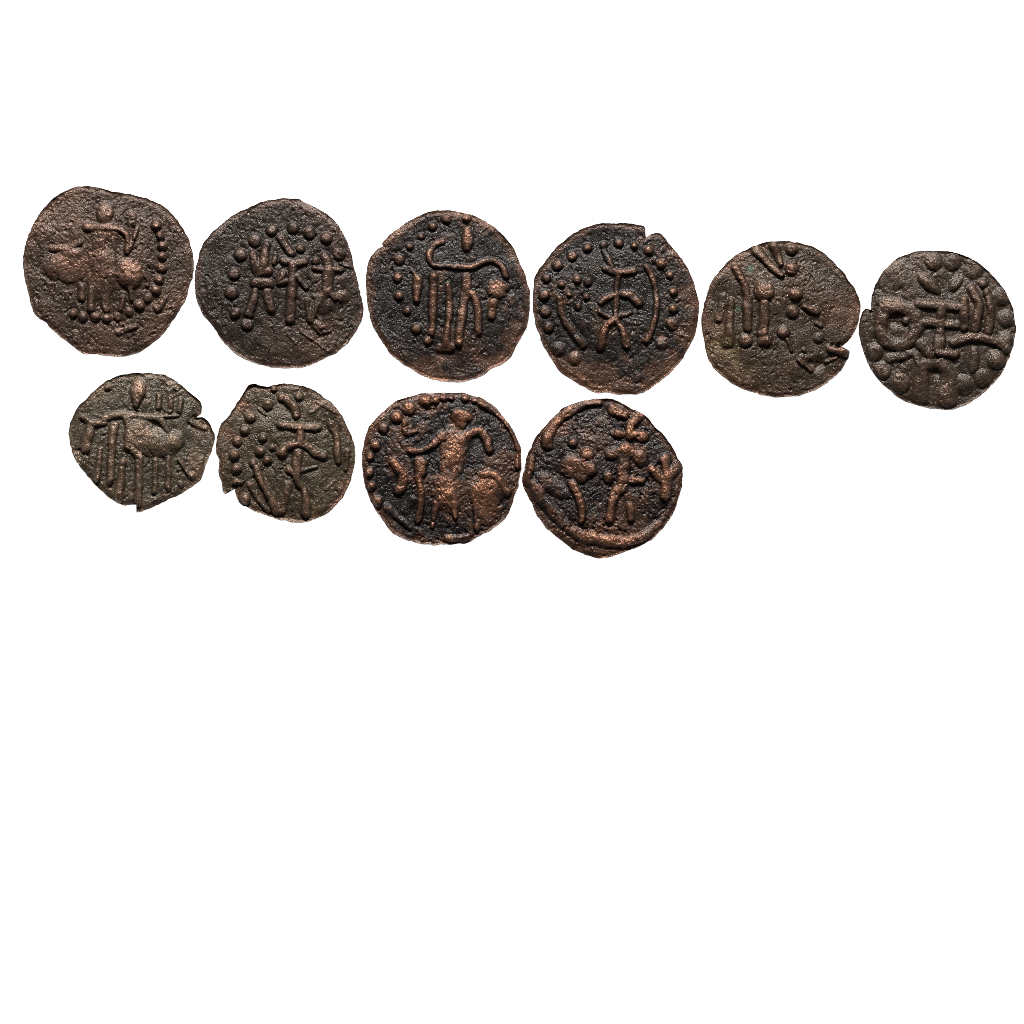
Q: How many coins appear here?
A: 10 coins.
